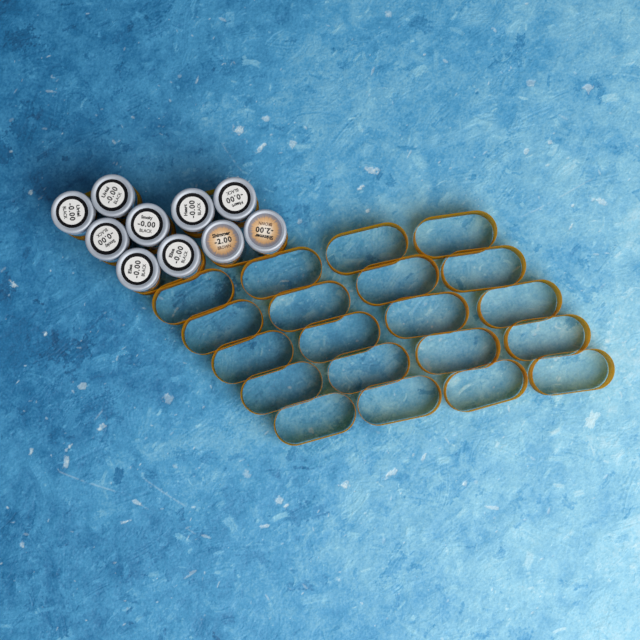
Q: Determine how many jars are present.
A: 10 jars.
